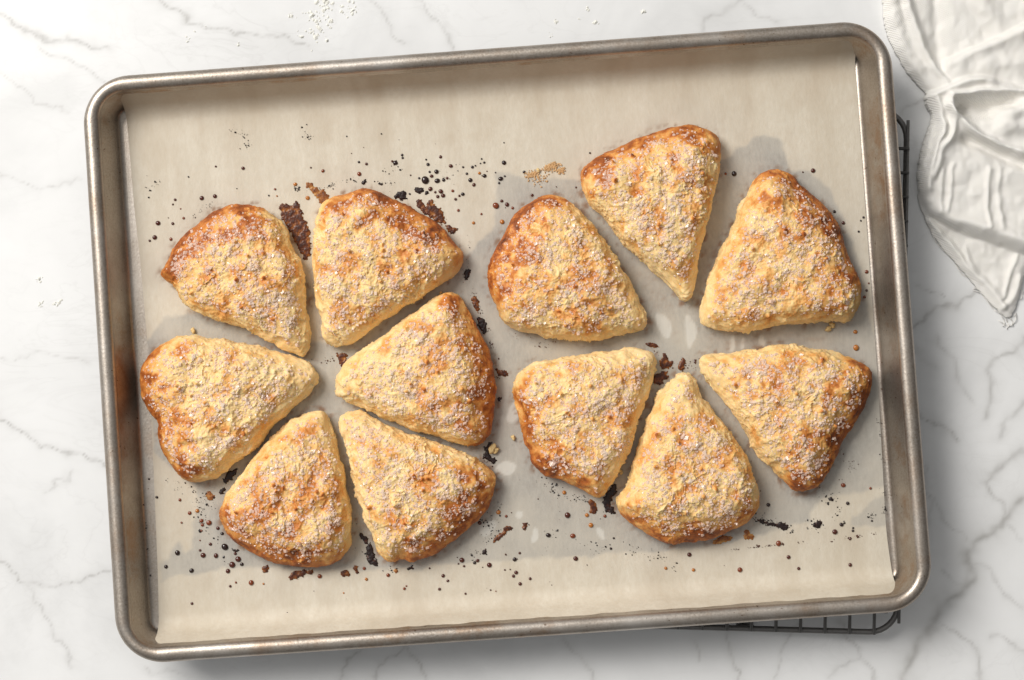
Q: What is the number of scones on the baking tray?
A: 12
